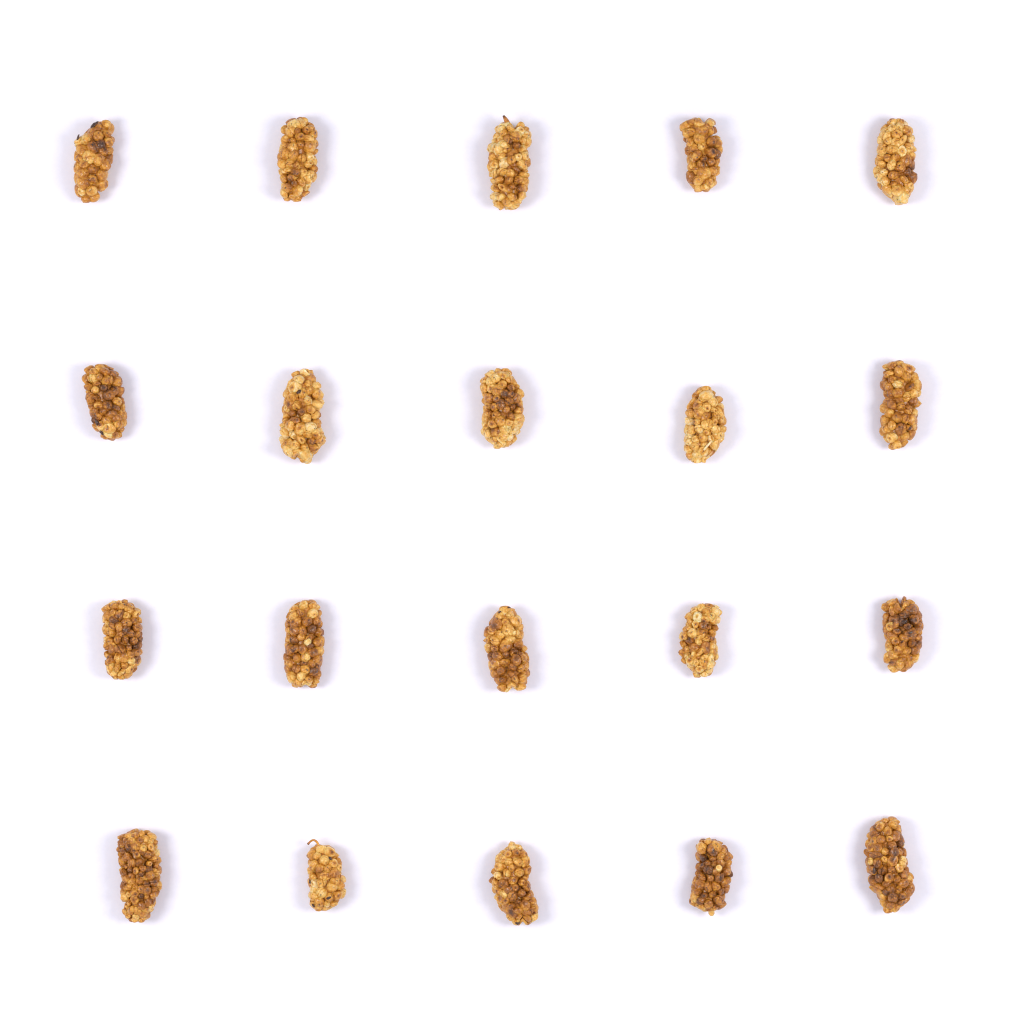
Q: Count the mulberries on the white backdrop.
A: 20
